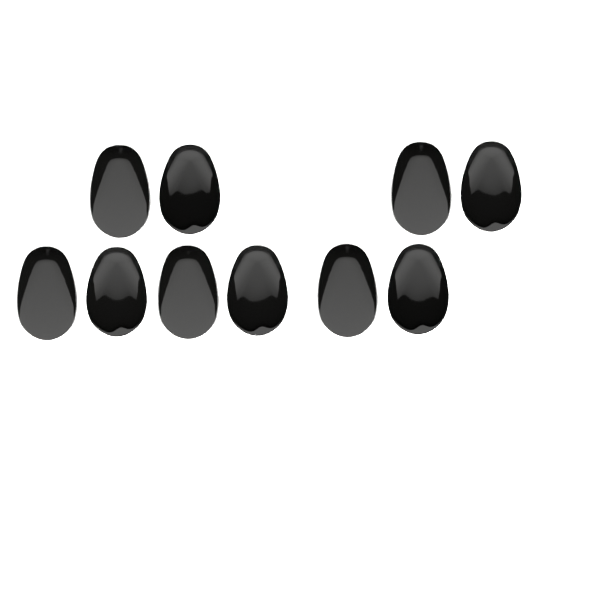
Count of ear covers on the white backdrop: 10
